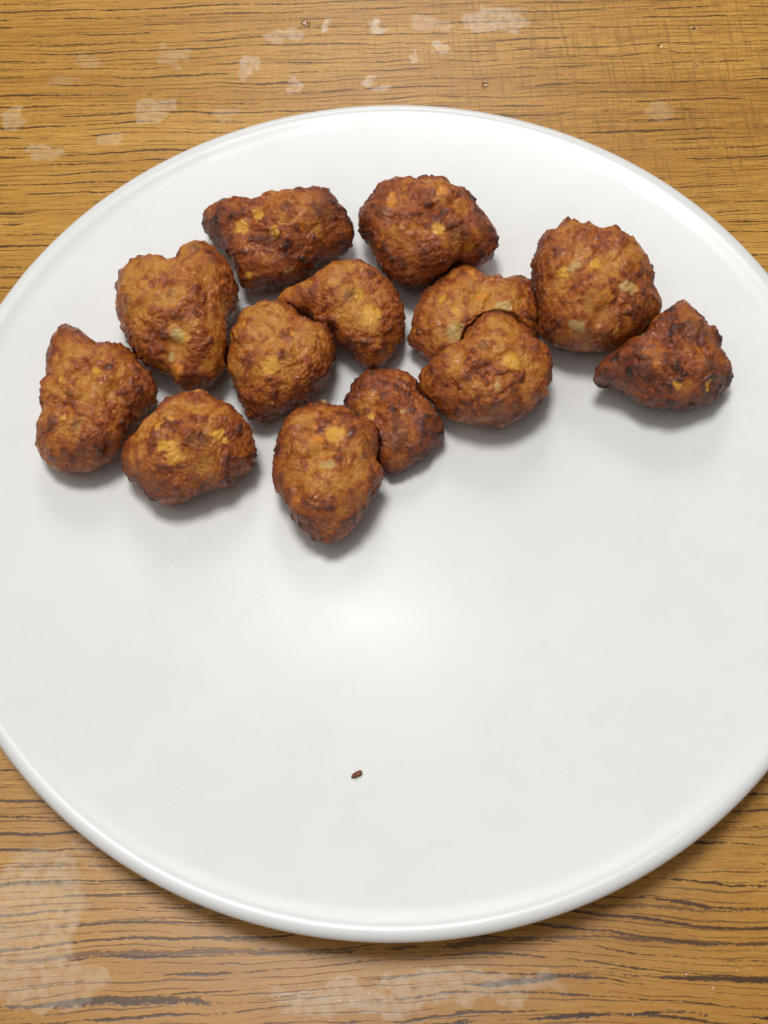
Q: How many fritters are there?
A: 13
